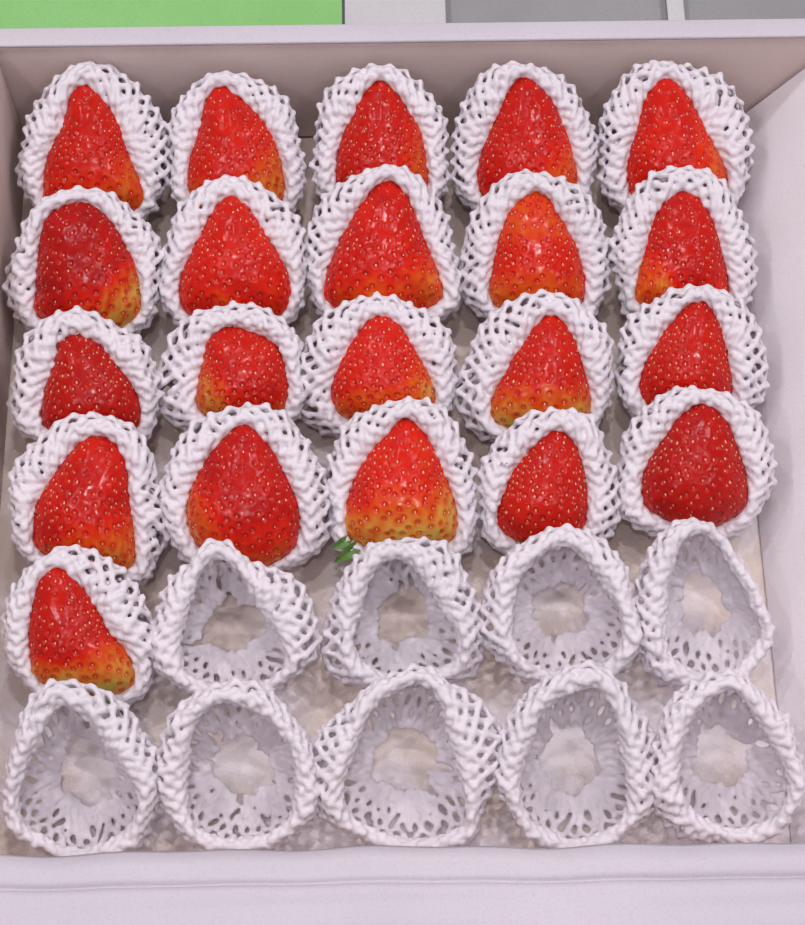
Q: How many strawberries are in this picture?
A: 21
